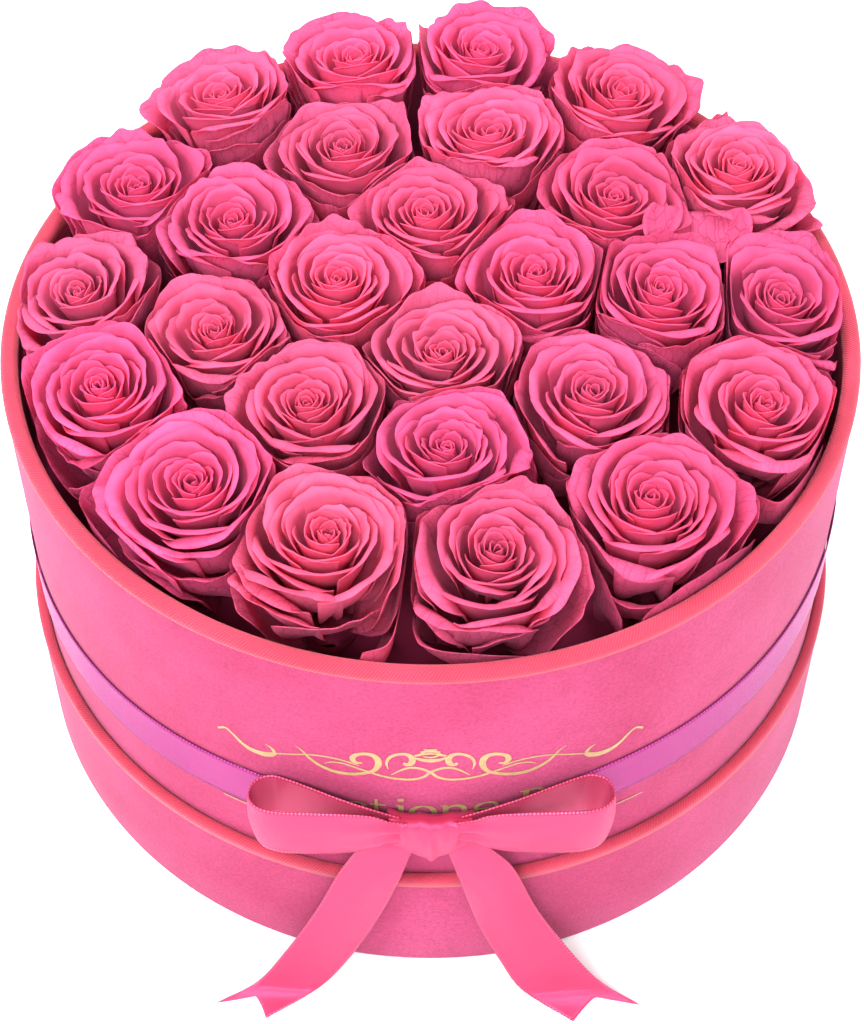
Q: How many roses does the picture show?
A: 27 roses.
